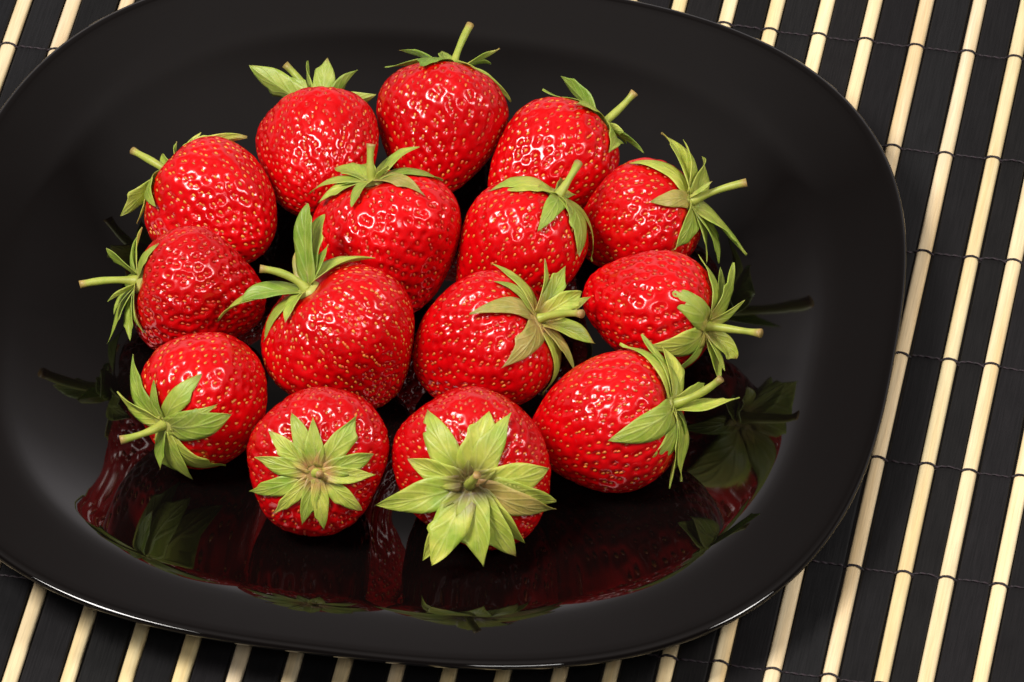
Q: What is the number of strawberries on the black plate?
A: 15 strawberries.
